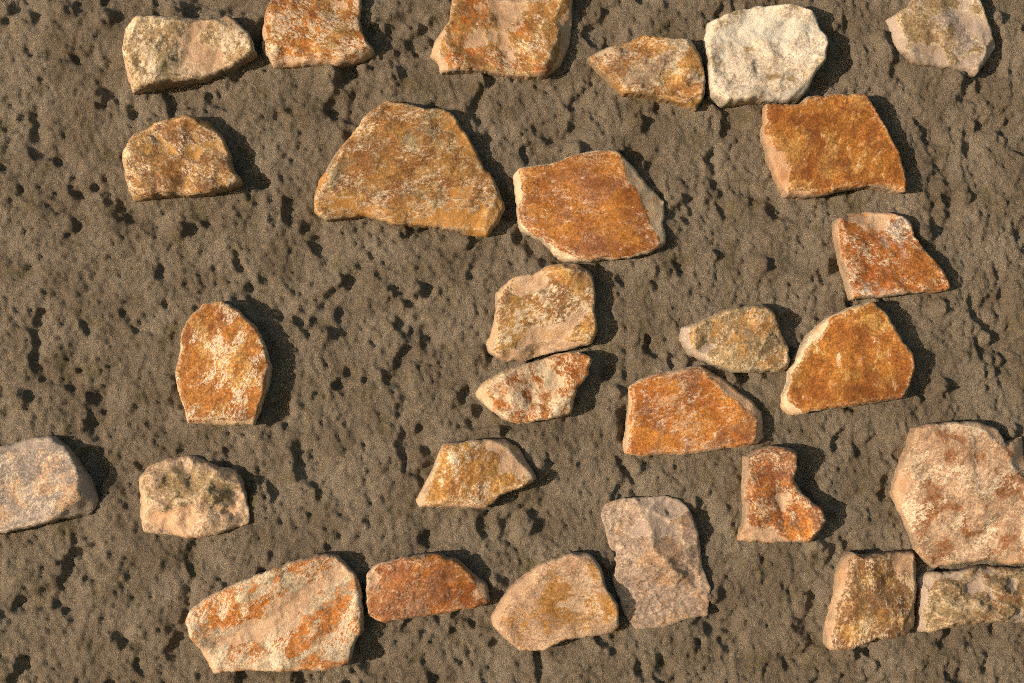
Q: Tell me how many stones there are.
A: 28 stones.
